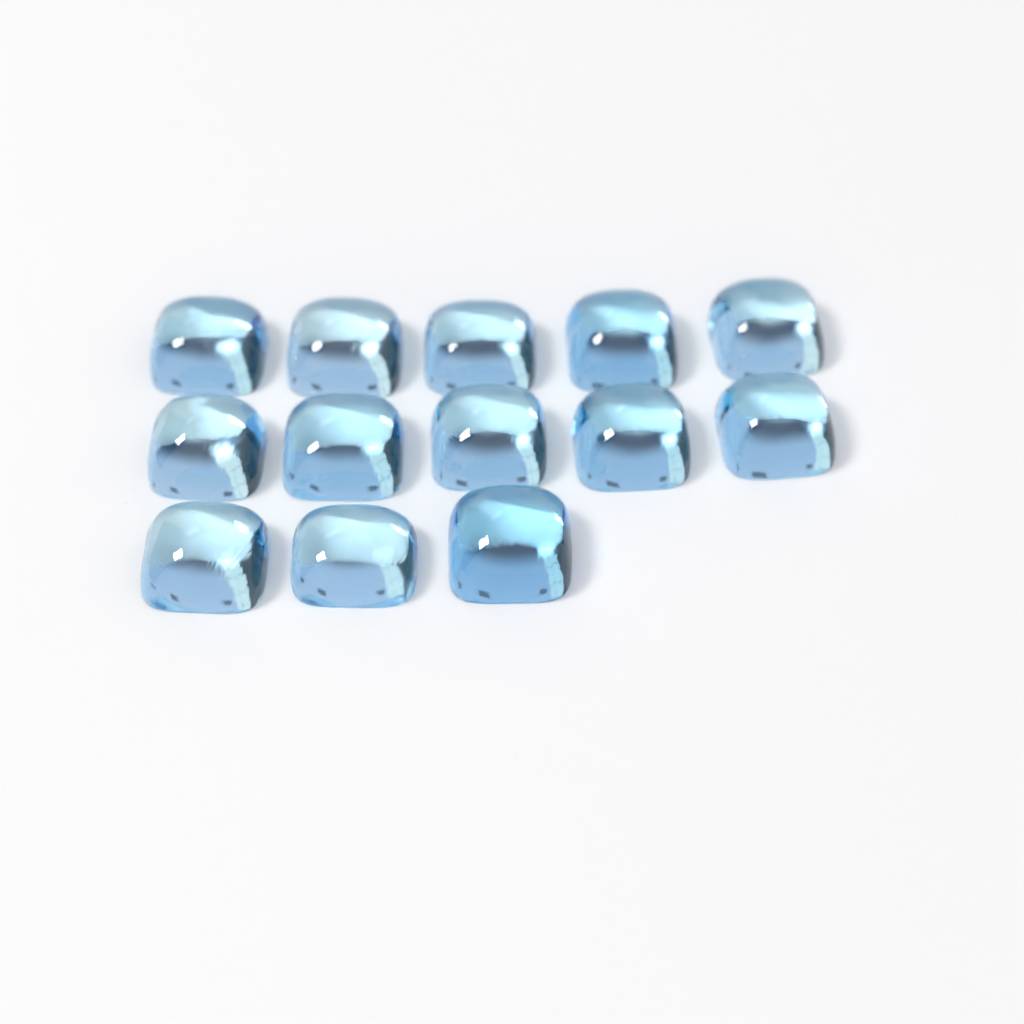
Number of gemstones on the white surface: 13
